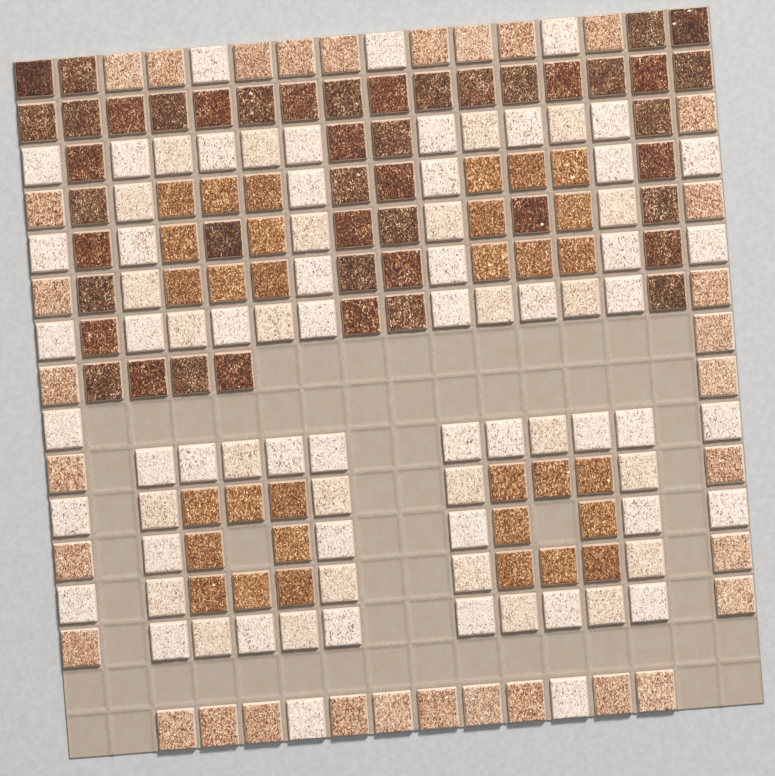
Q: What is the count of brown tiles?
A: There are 46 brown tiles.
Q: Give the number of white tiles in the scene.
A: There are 79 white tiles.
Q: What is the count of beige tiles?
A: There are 33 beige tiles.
